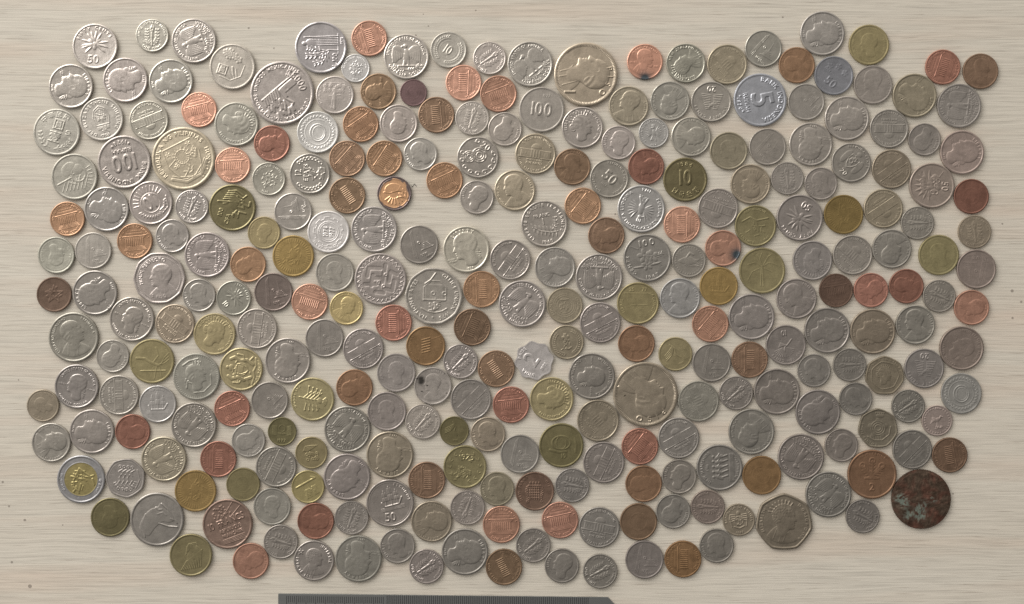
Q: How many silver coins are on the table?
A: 199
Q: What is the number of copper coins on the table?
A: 64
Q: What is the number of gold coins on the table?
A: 28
